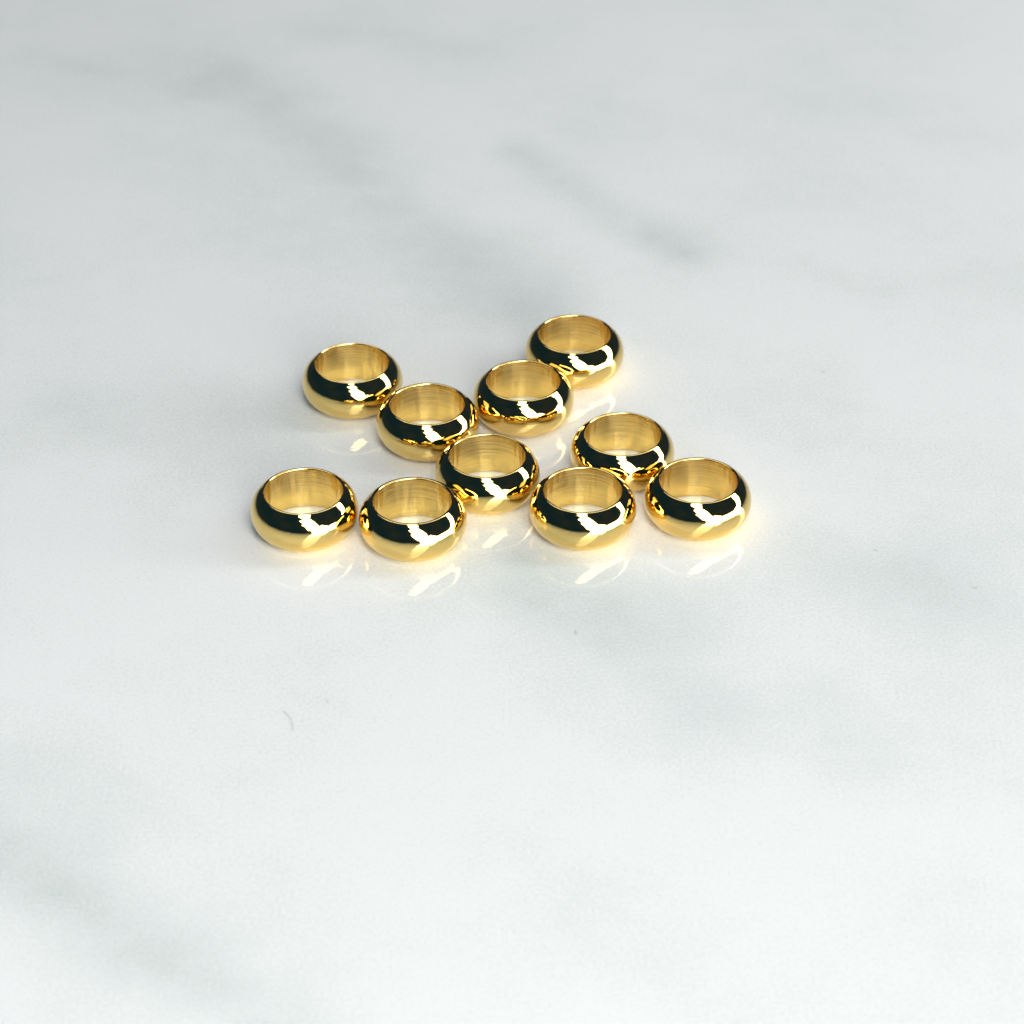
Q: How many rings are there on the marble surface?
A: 10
